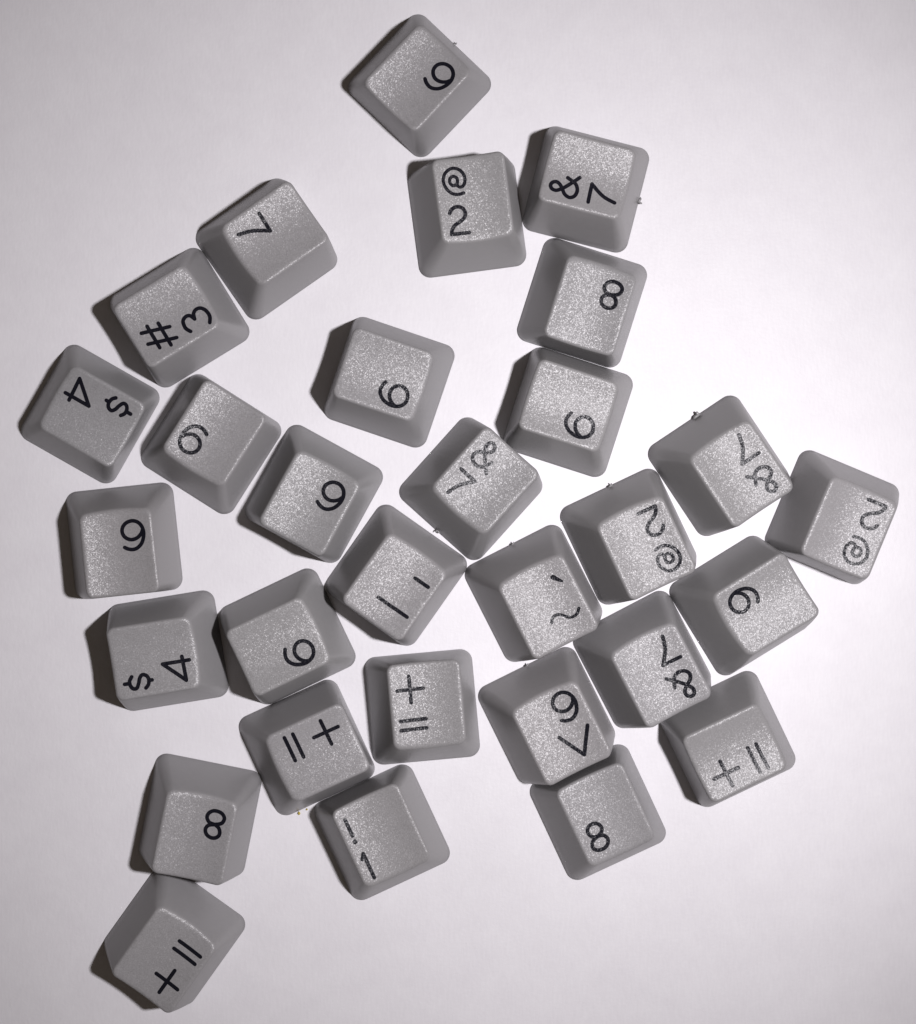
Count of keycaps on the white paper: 30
